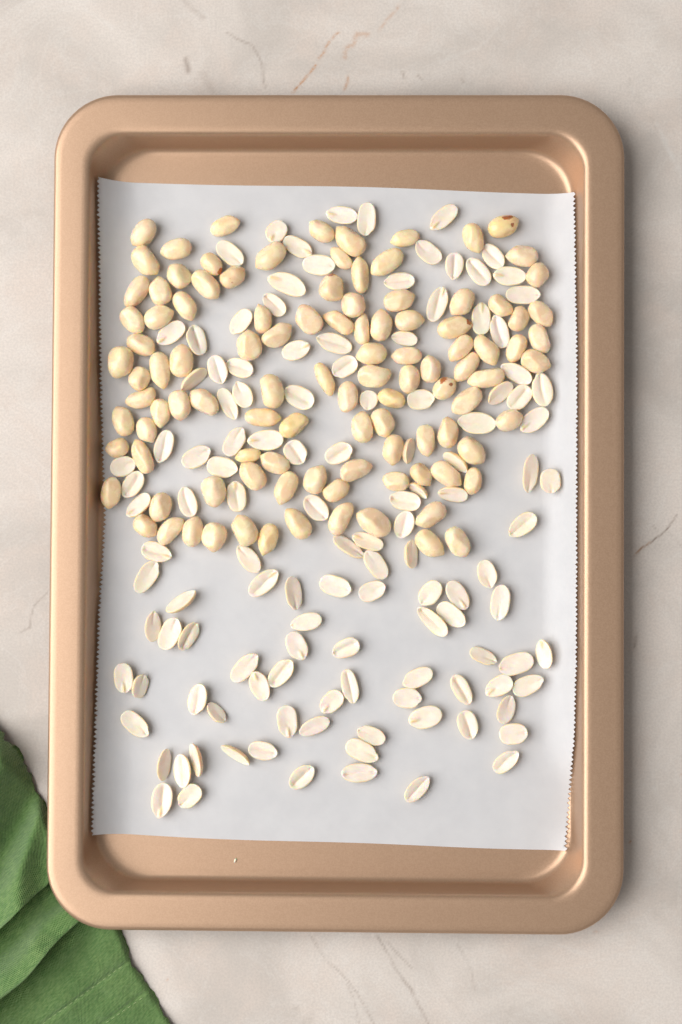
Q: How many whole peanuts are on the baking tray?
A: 106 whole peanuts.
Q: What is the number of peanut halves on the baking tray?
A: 123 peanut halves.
